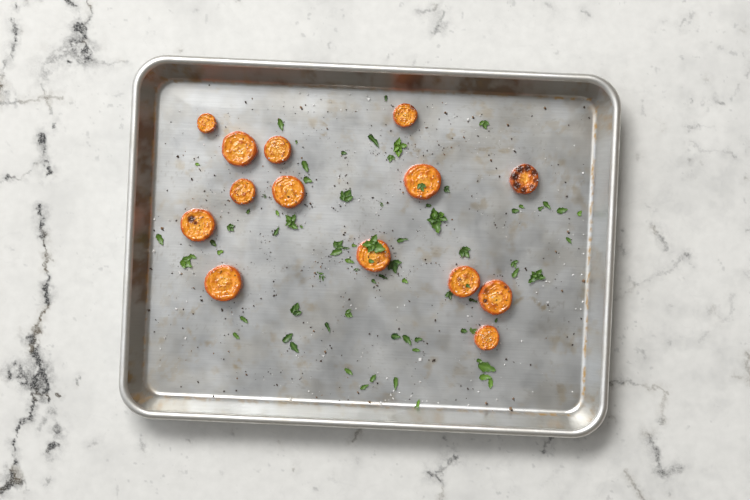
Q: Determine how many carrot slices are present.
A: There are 14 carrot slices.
